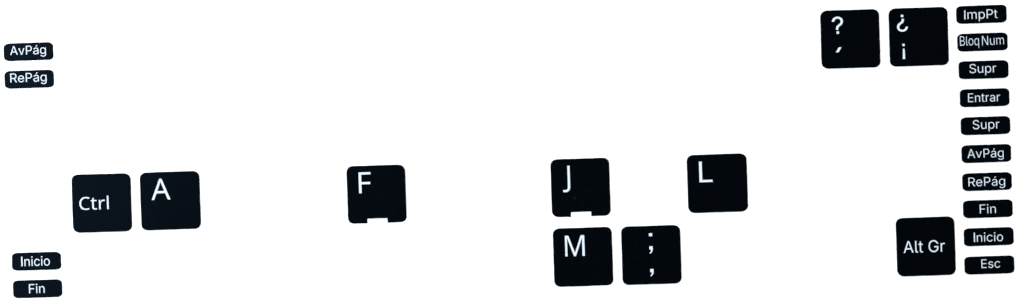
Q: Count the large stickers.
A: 10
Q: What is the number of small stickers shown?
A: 14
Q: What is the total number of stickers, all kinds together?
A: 24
